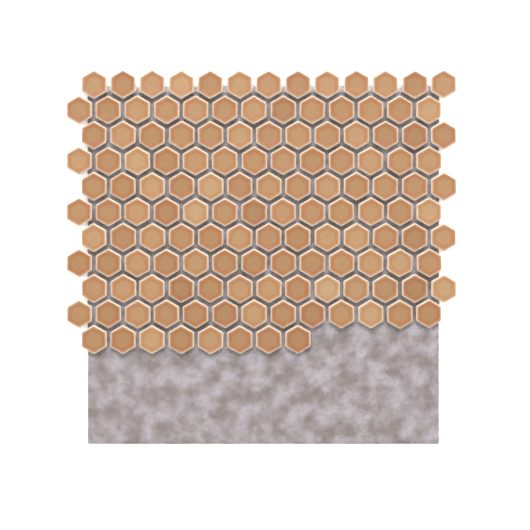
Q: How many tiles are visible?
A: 138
